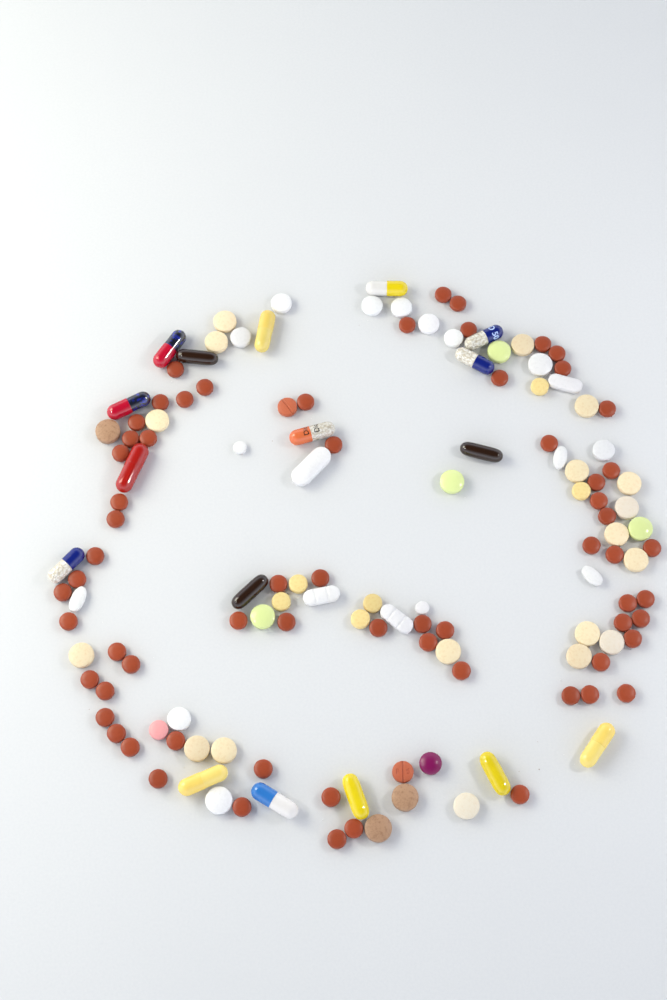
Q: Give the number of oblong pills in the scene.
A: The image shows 24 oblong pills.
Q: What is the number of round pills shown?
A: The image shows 113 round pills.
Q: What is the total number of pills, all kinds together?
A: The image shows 137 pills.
